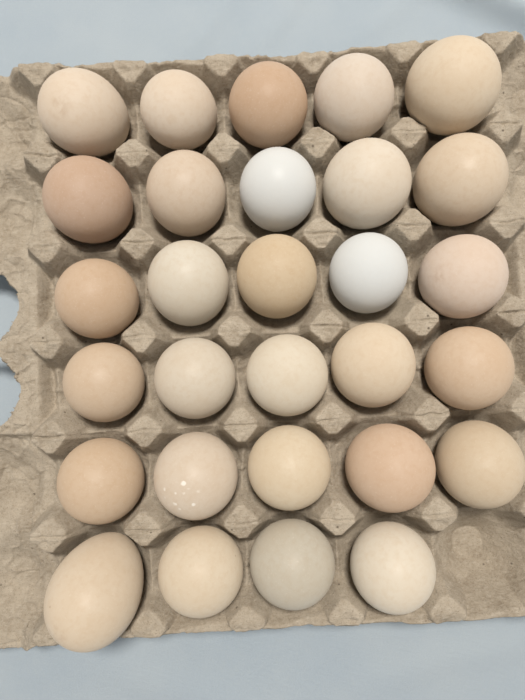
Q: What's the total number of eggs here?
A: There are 29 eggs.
